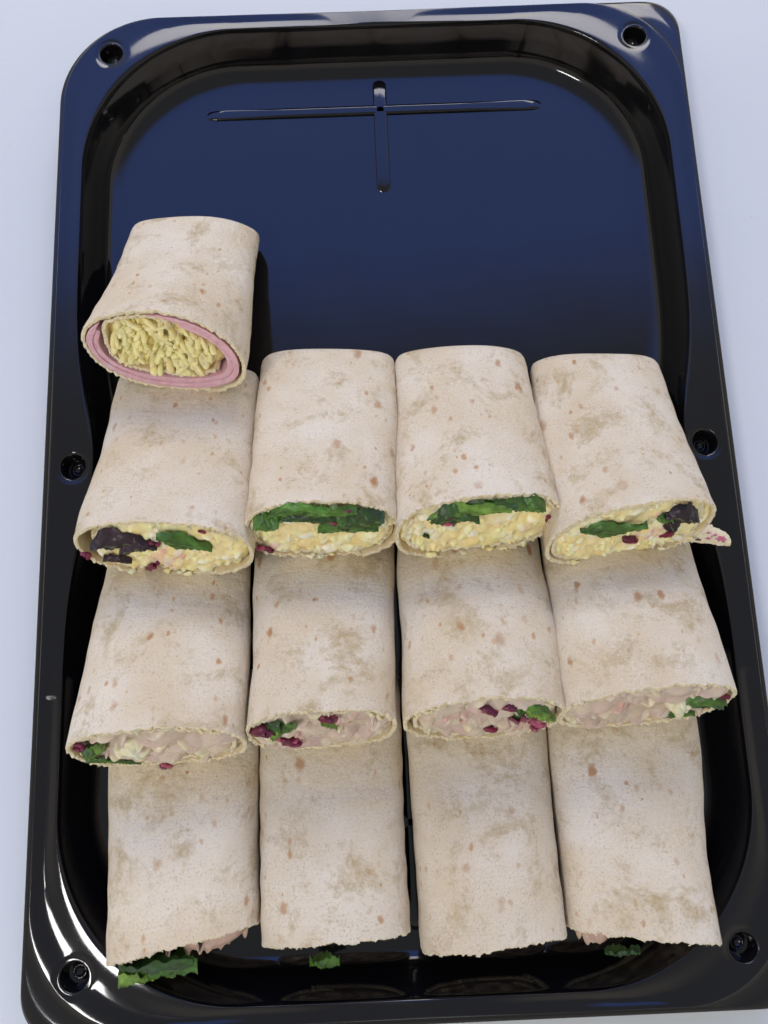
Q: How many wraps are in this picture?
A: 13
